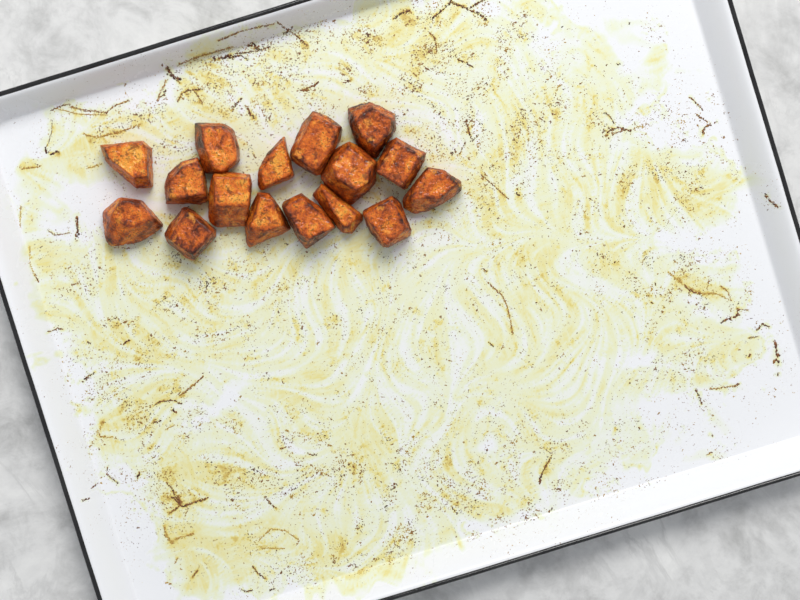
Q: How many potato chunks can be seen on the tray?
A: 16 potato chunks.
